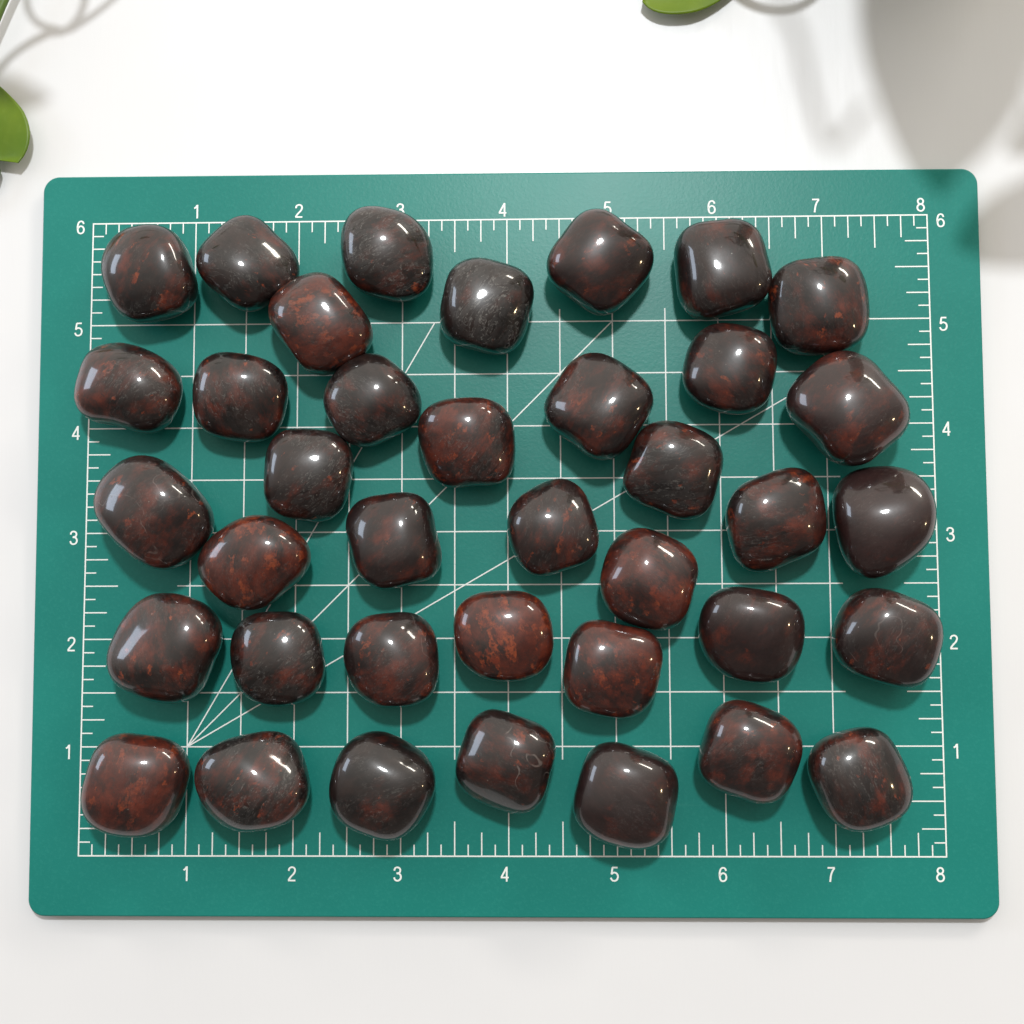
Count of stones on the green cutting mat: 38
